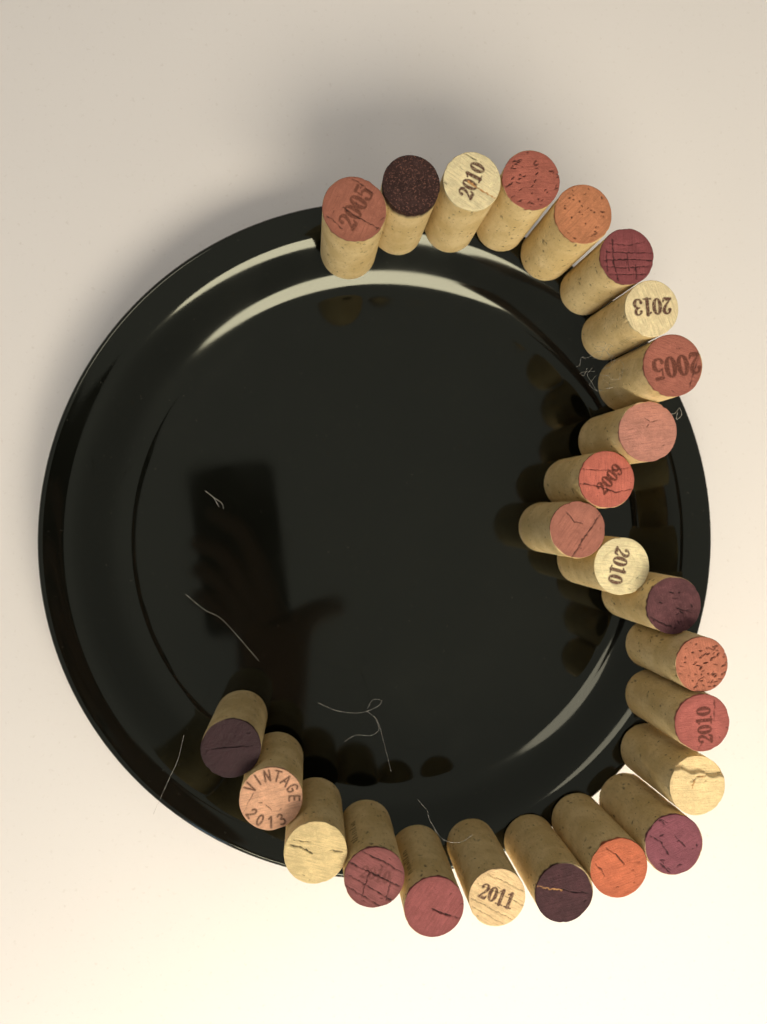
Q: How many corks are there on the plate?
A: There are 25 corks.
